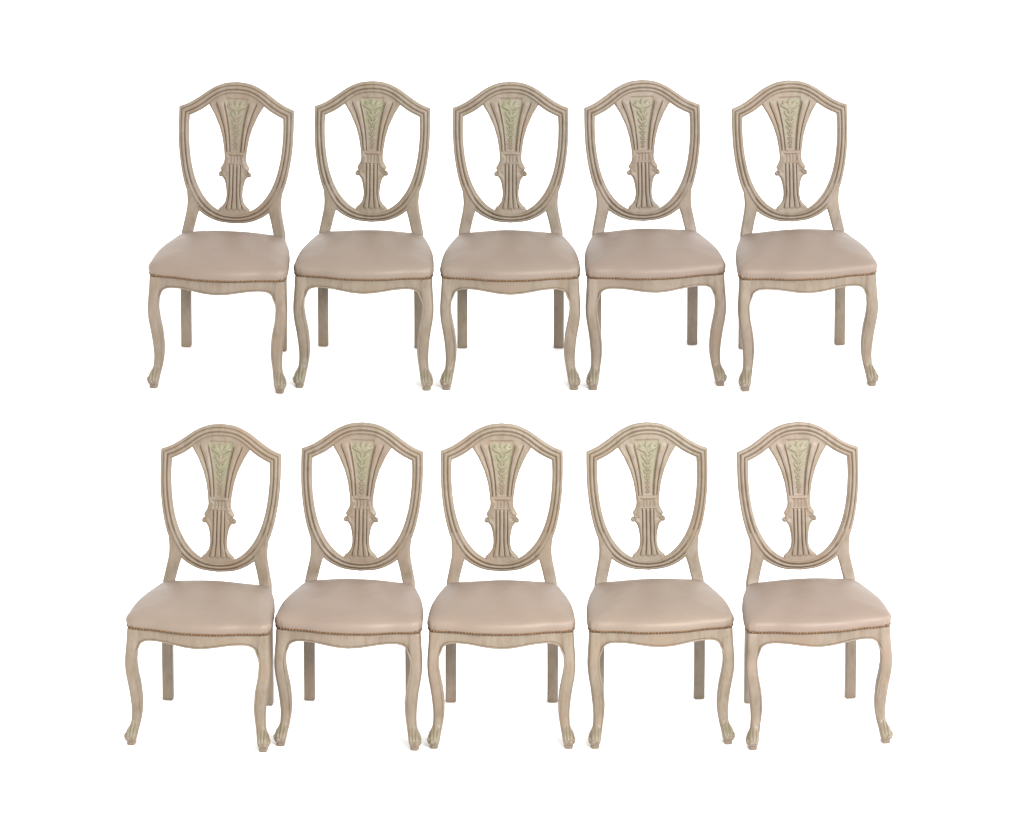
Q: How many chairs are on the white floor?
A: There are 10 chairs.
